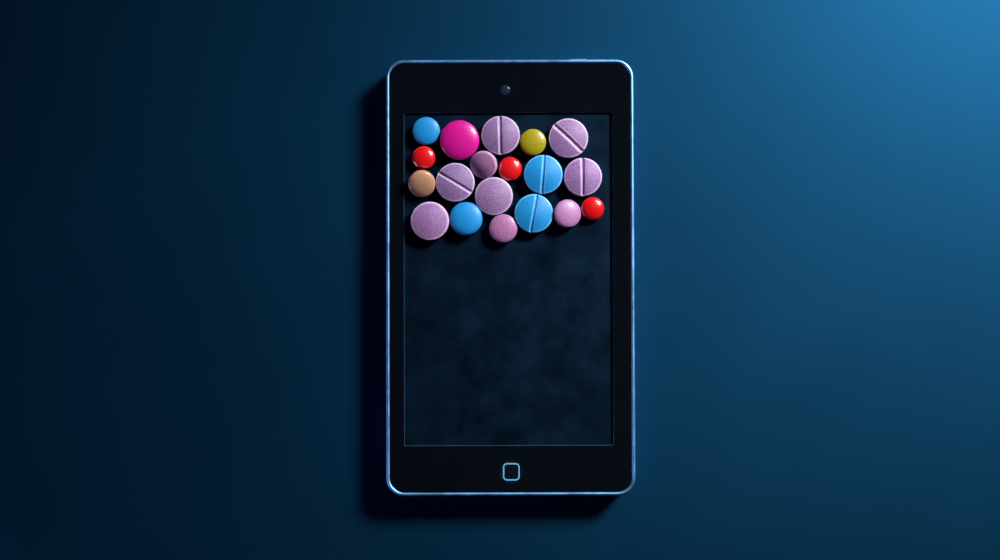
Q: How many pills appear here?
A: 19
